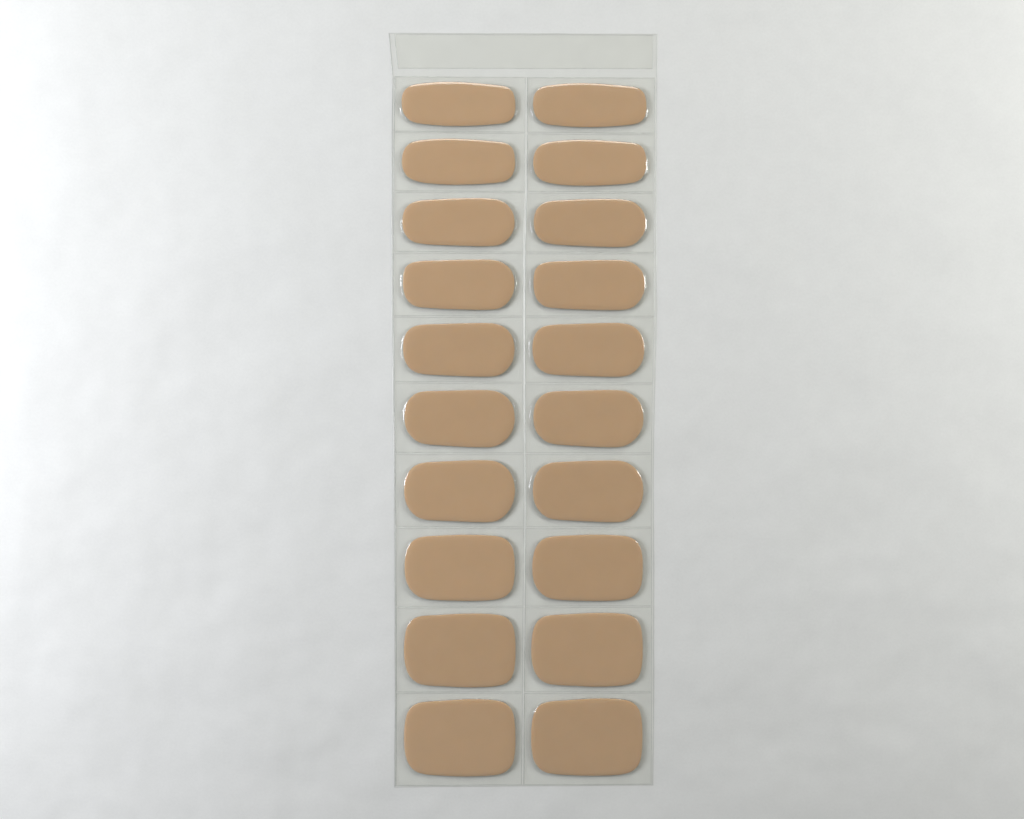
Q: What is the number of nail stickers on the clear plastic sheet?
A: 20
